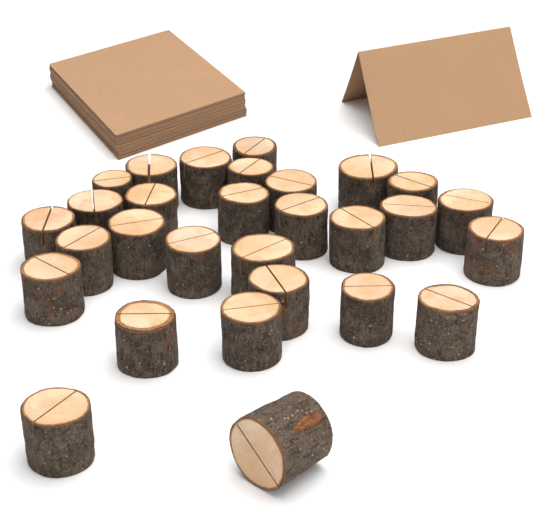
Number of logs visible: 29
